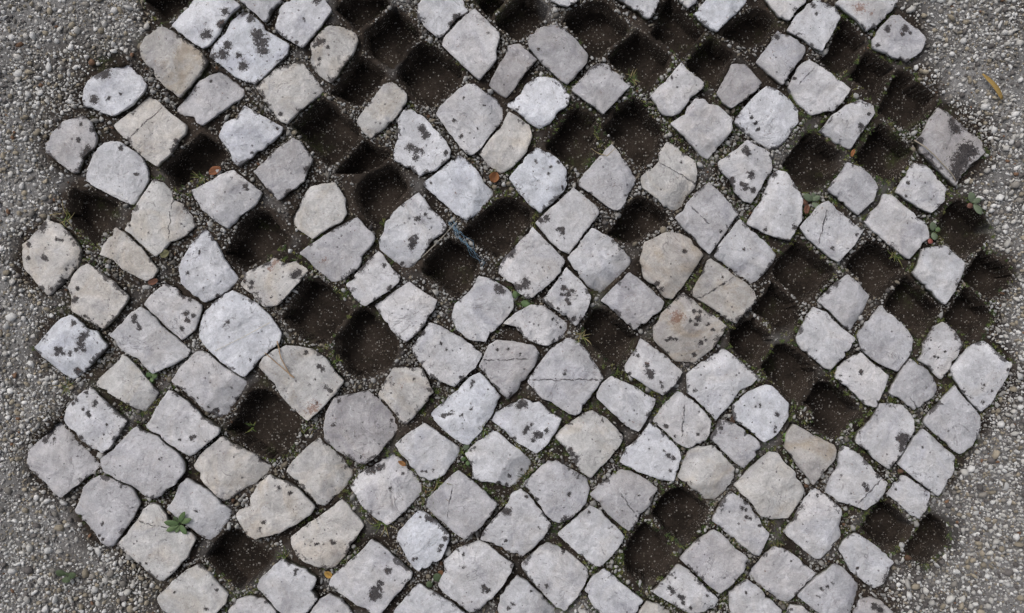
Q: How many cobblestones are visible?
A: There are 153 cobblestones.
